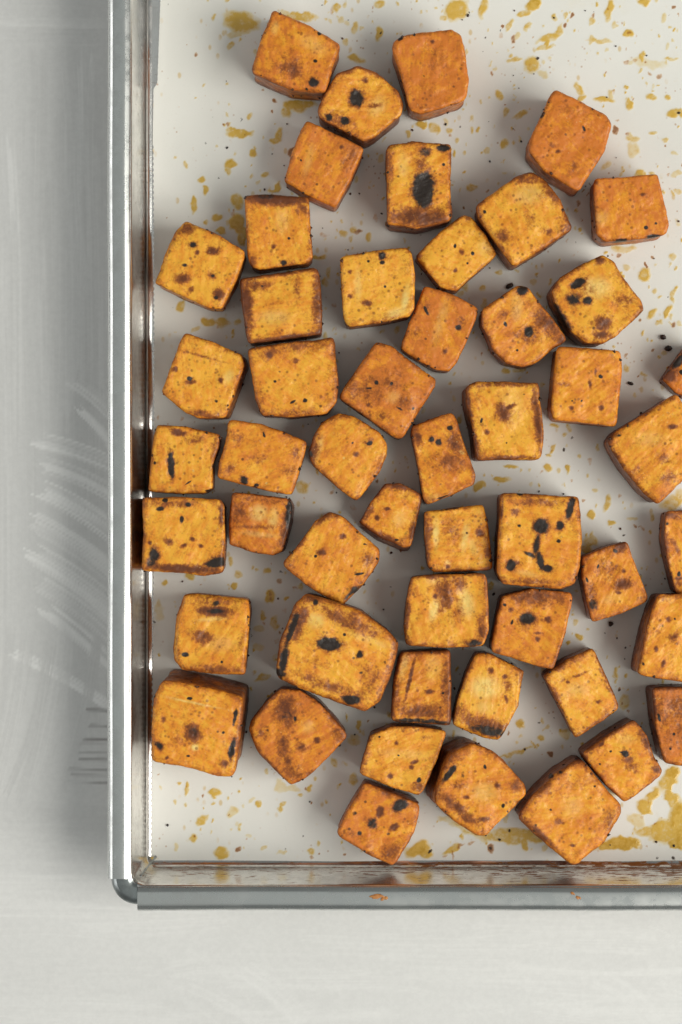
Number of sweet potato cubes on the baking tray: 51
